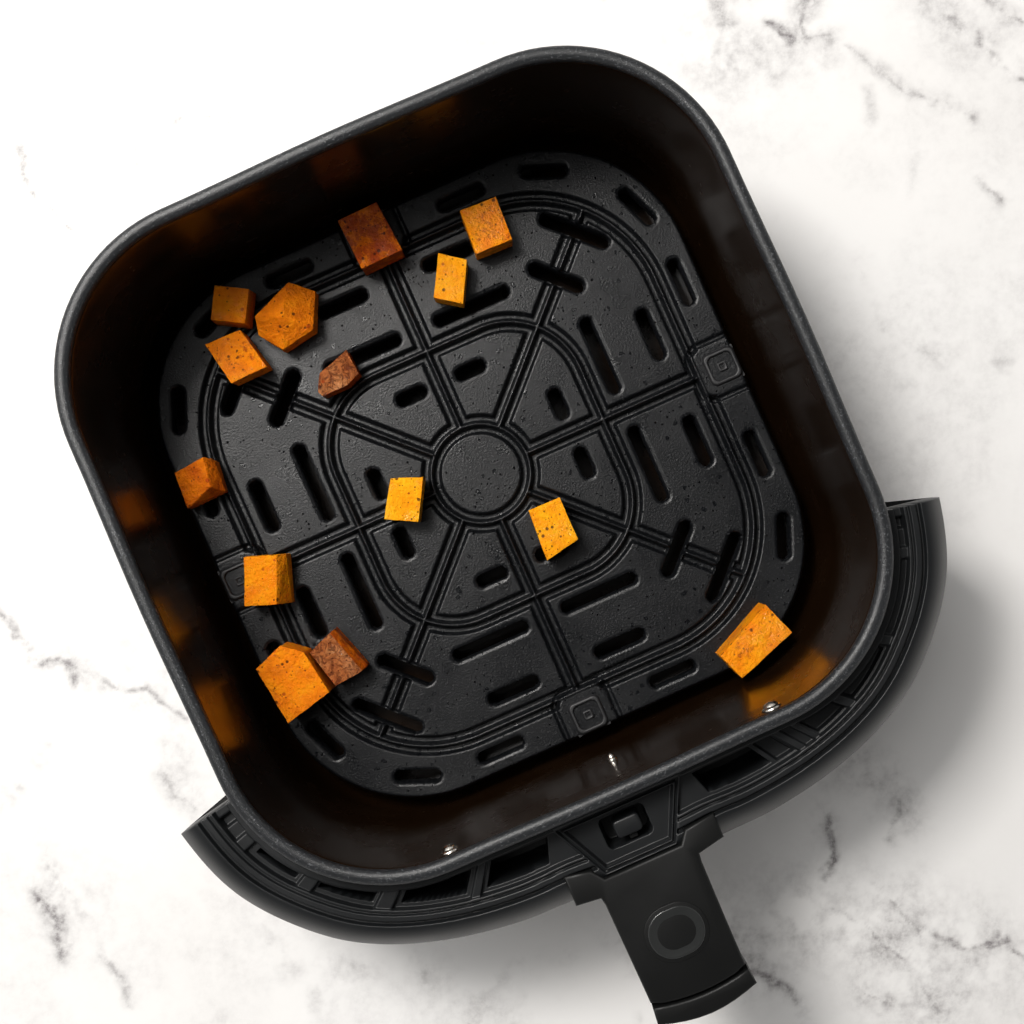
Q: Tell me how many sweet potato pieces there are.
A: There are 14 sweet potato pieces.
